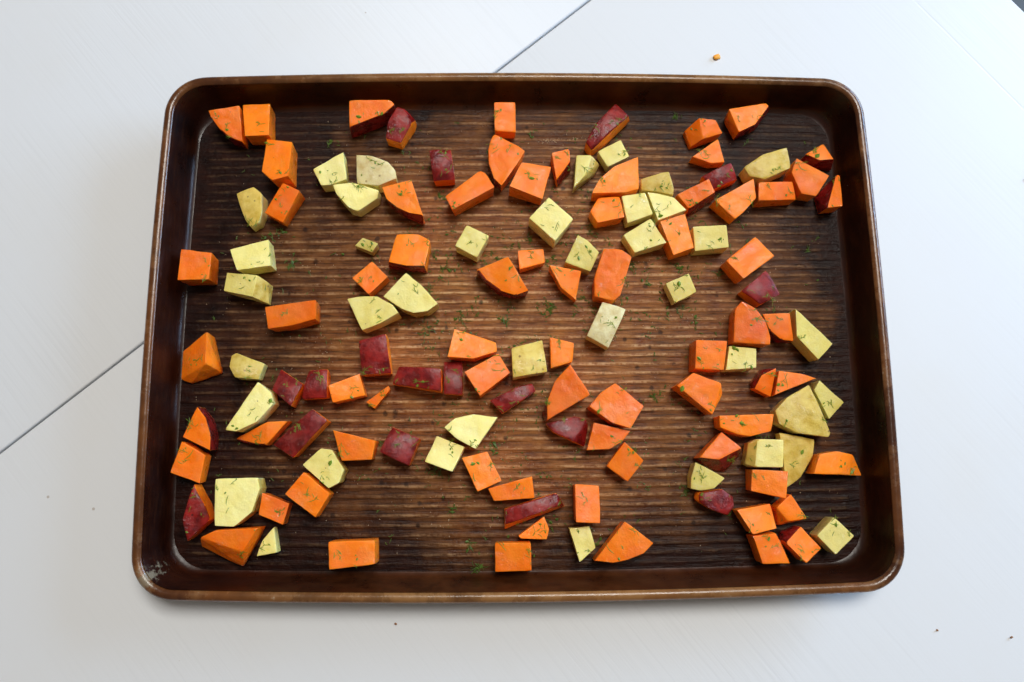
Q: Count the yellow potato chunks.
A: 39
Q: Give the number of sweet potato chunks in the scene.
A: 87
